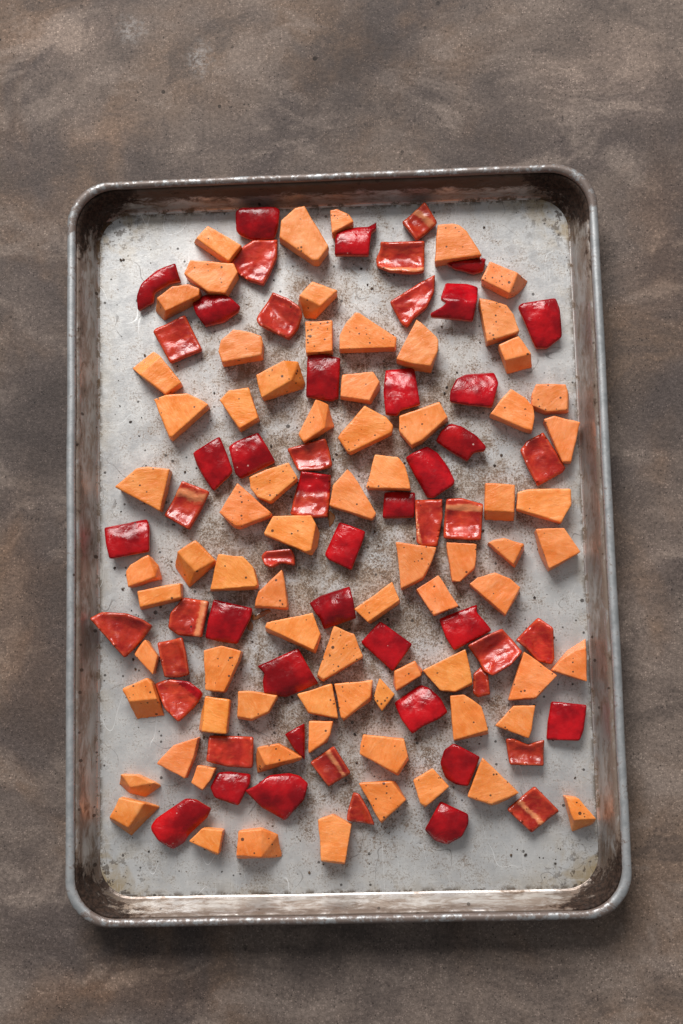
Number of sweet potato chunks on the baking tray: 75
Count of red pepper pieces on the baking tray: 55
